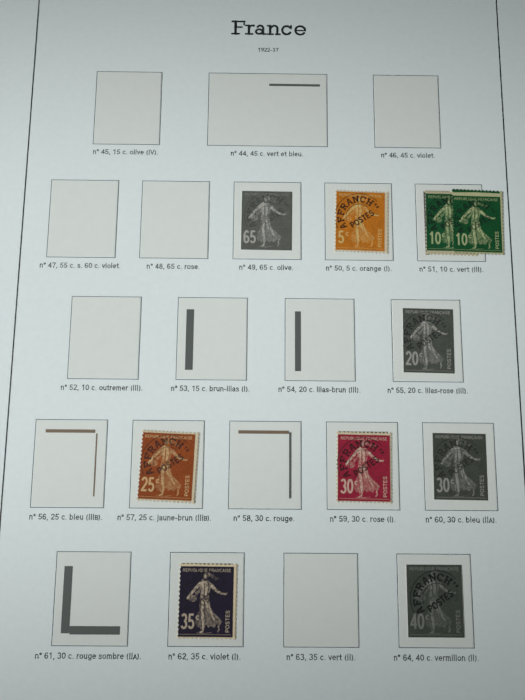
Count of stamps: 10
